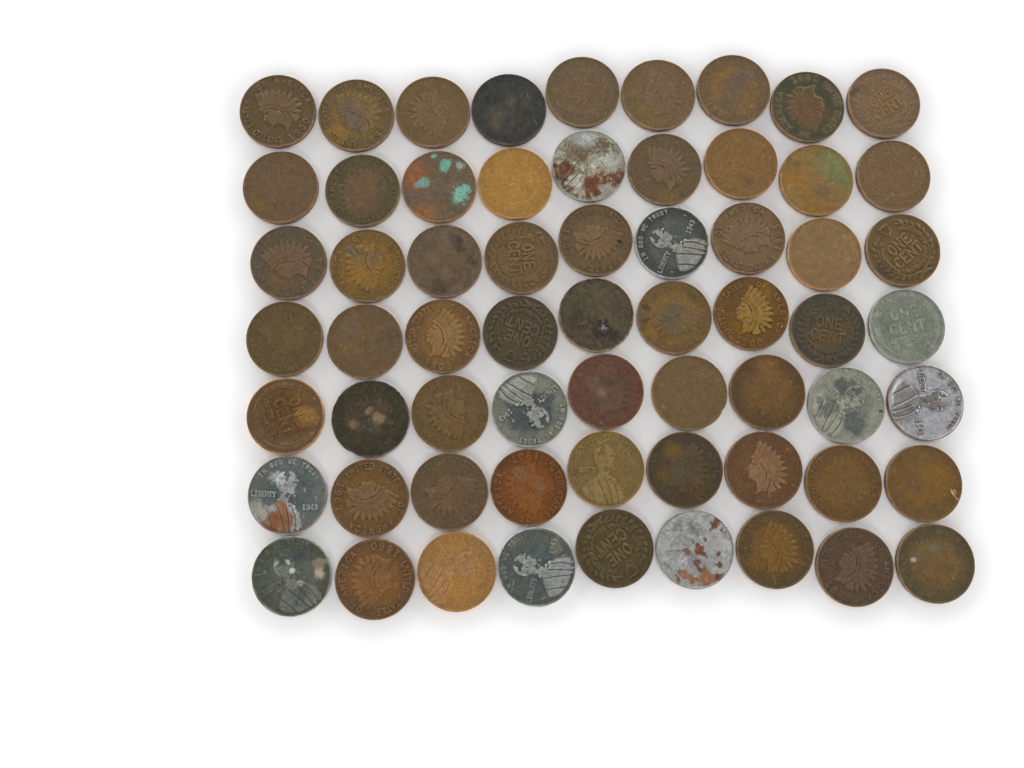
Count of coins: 63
